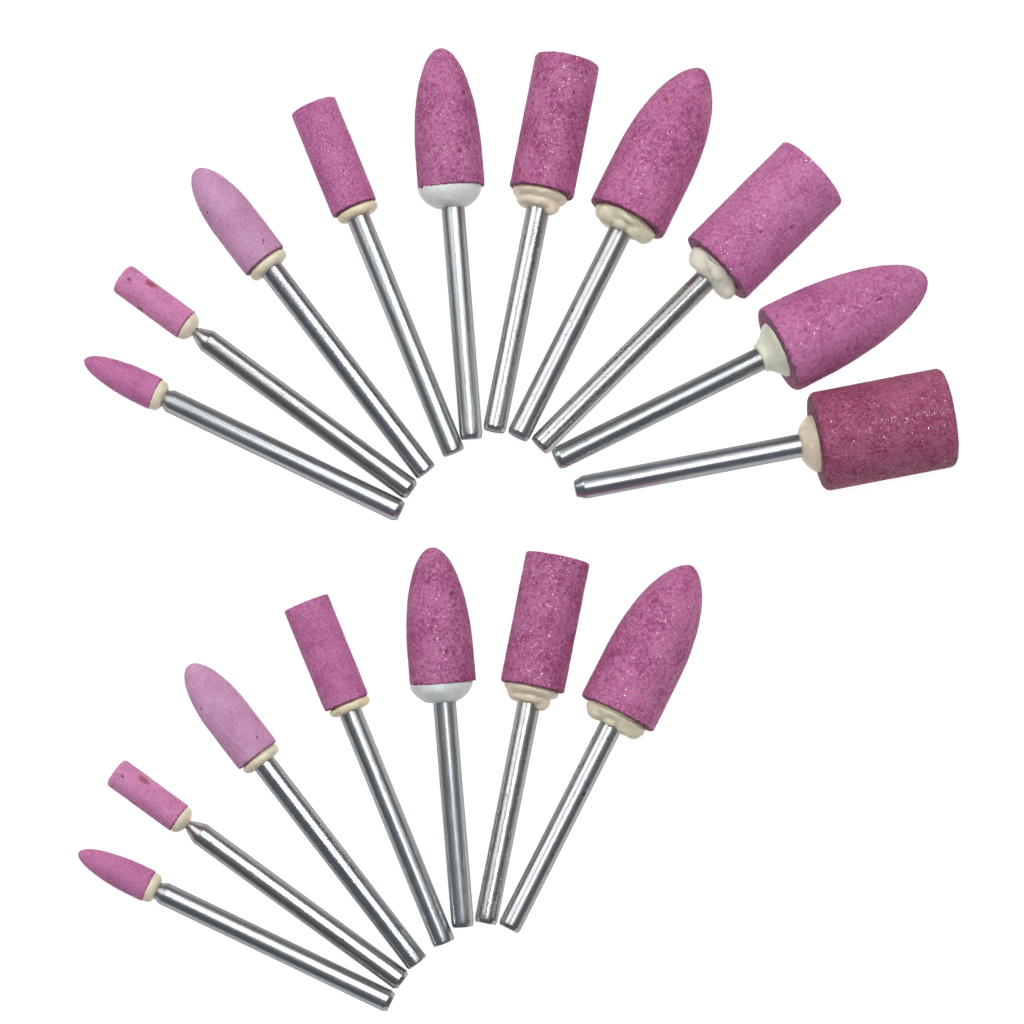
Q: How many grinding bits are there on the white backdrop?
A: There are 17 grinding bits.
